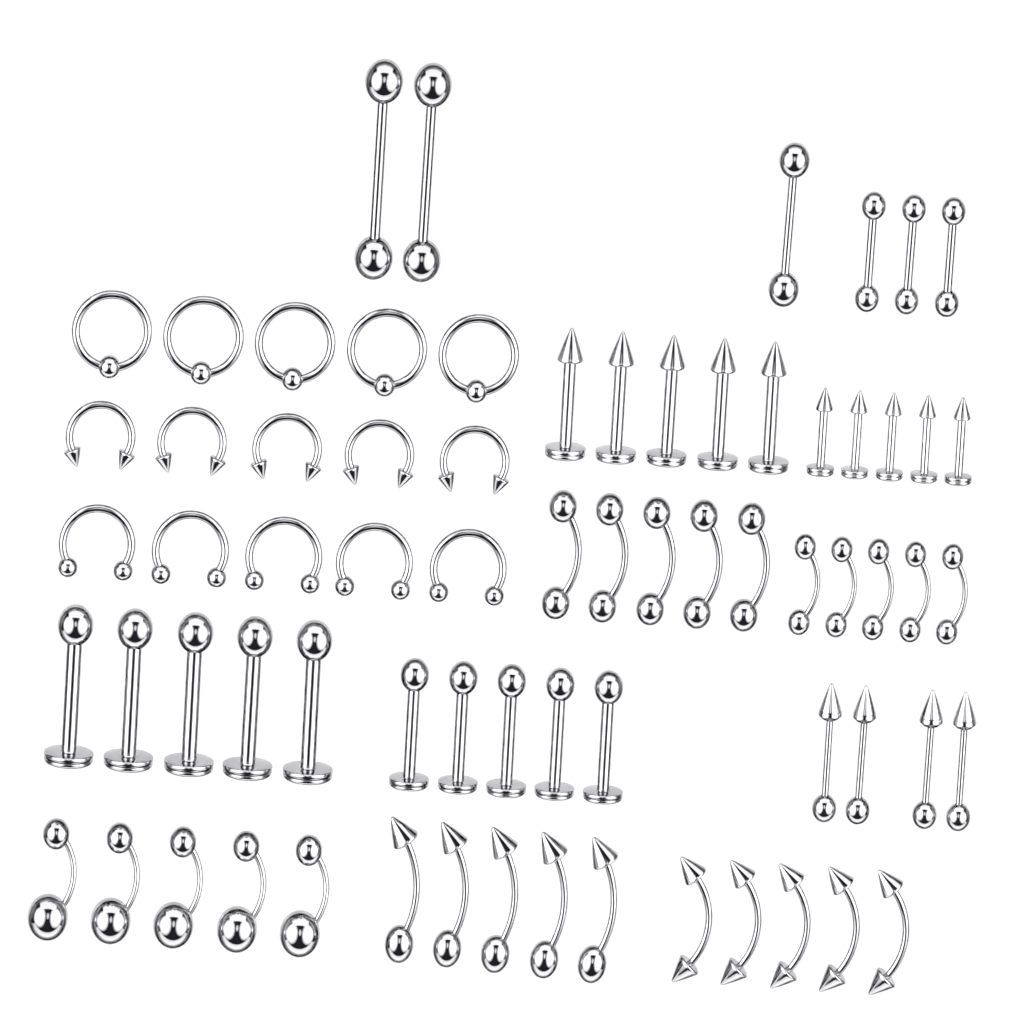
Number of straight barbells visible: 10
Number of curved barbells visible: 25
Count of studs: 20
